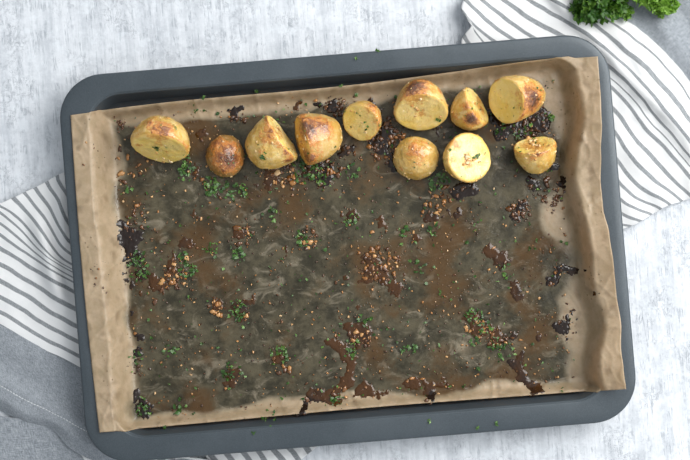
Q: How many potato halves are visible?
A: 11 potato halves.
